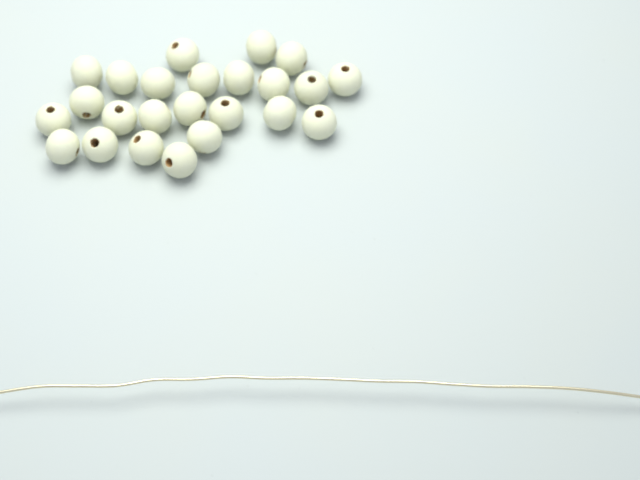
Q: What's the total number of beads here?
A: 24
